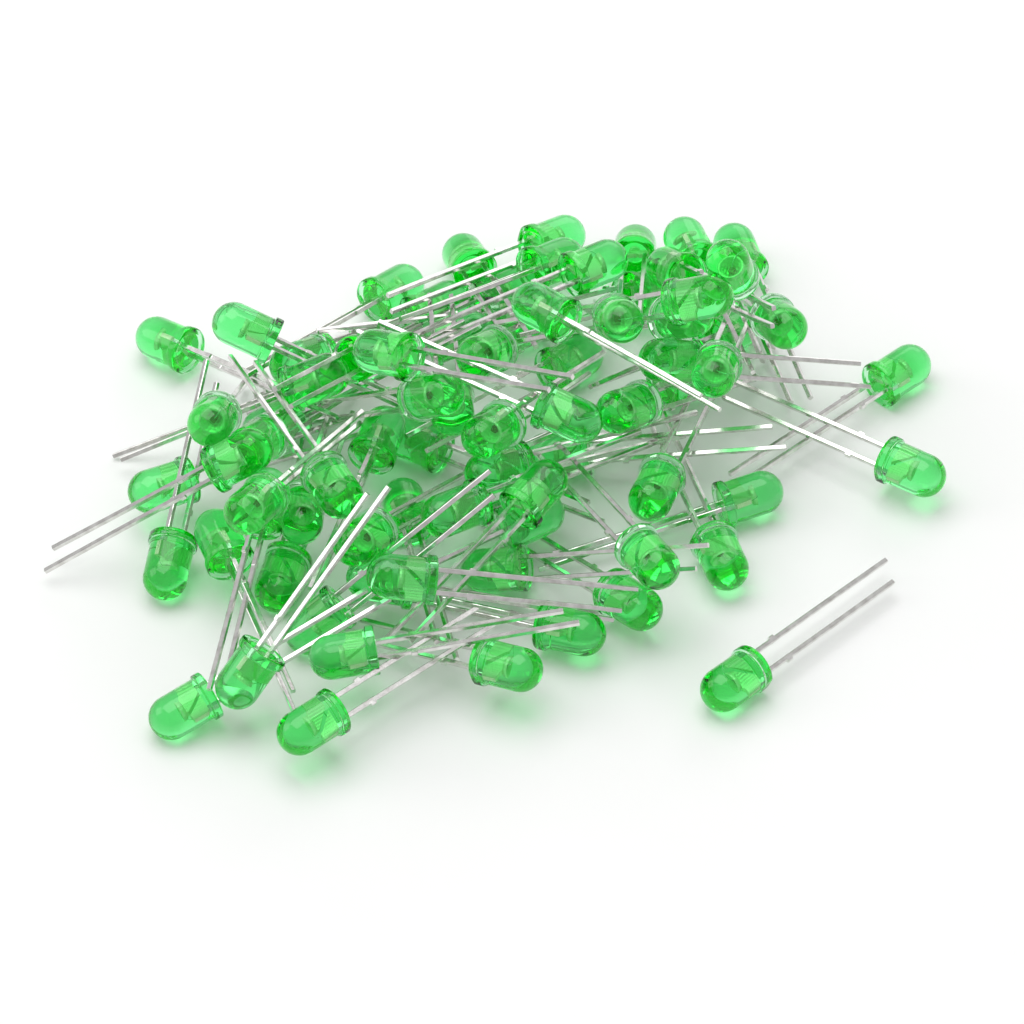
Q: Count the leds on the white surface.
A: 76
